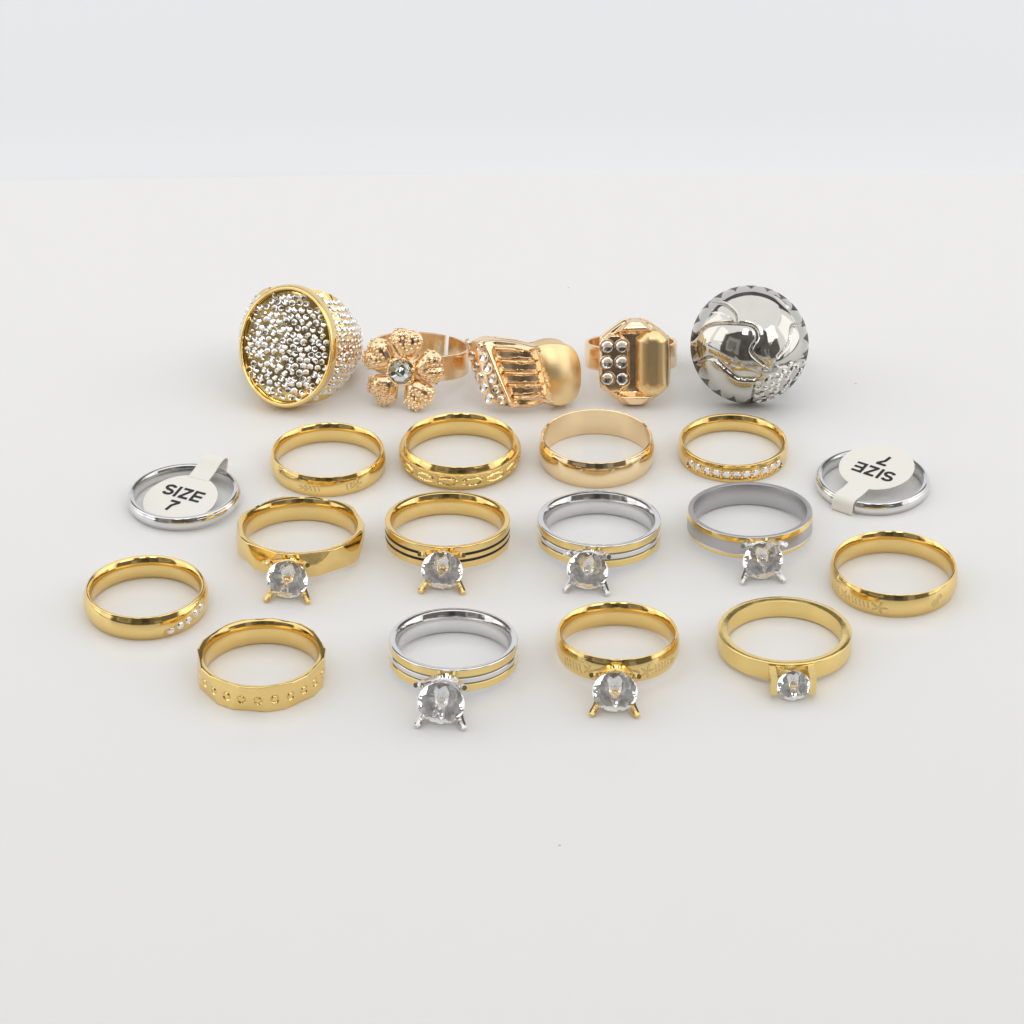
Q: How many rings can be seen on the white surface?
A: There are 21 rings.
